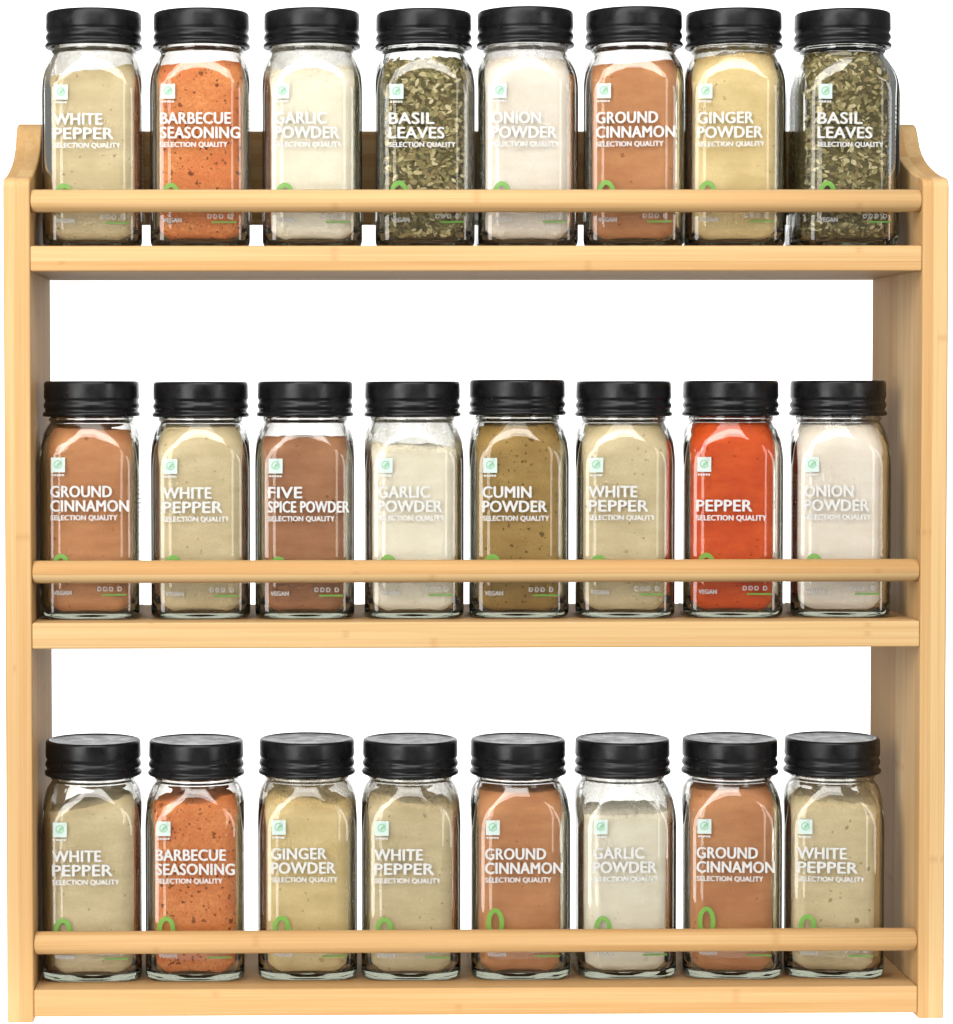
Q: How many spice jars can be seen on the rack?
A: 24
